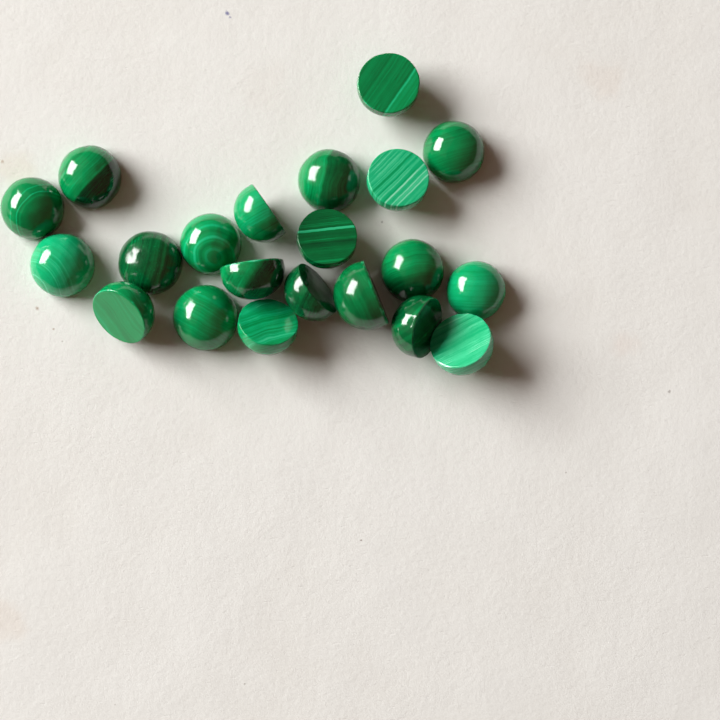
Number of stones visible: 21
